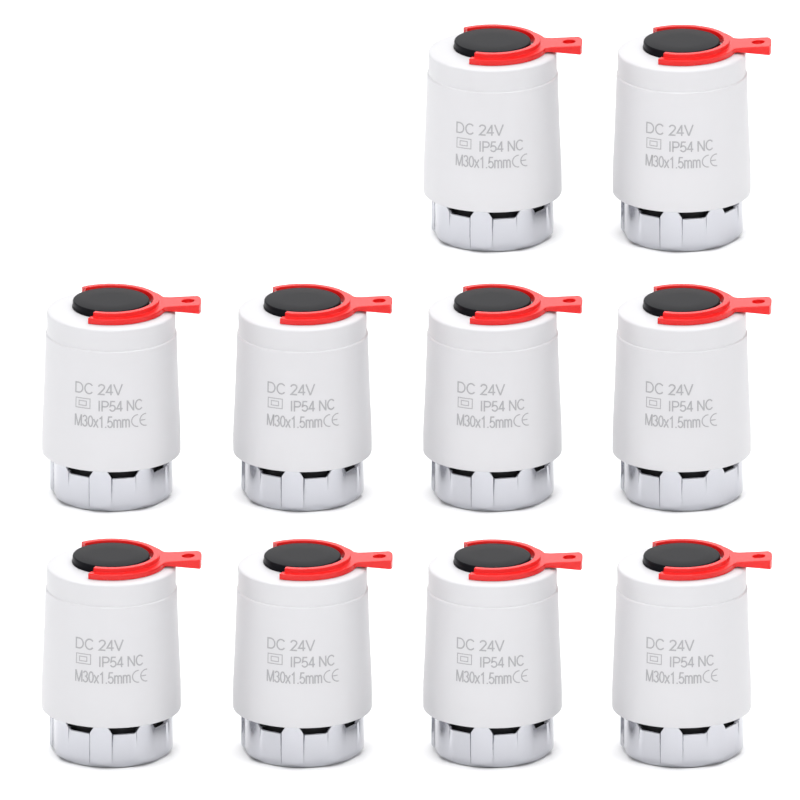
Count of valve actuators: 10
